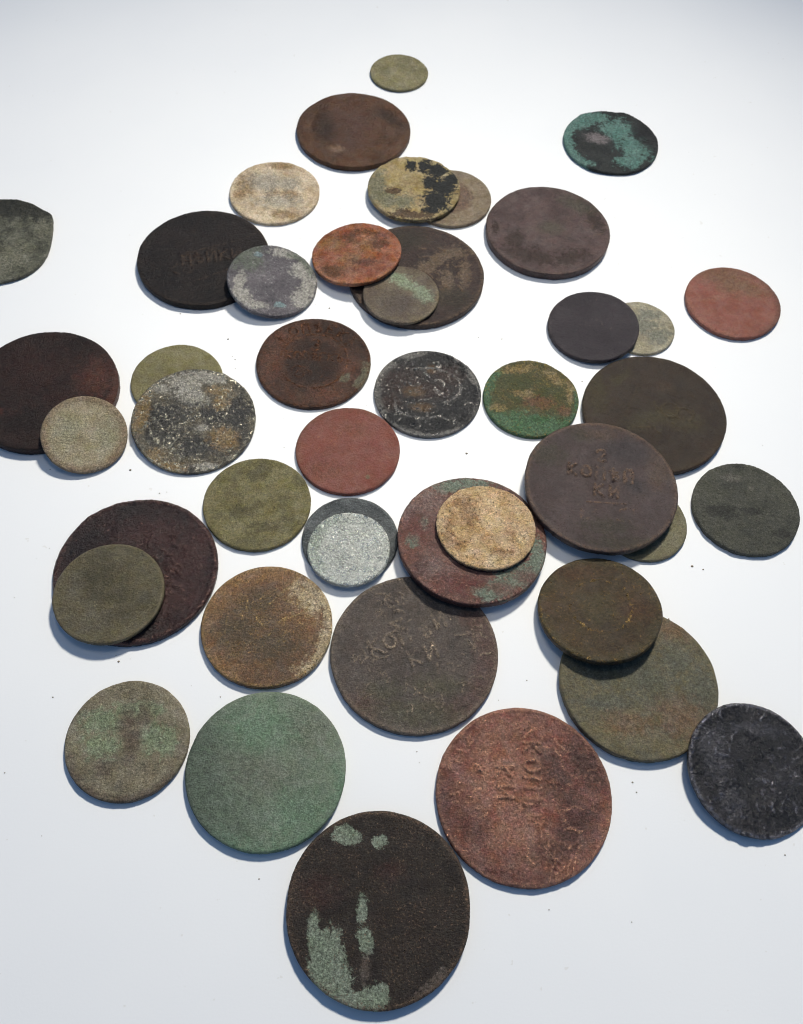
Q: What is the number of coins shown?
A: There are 44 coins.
